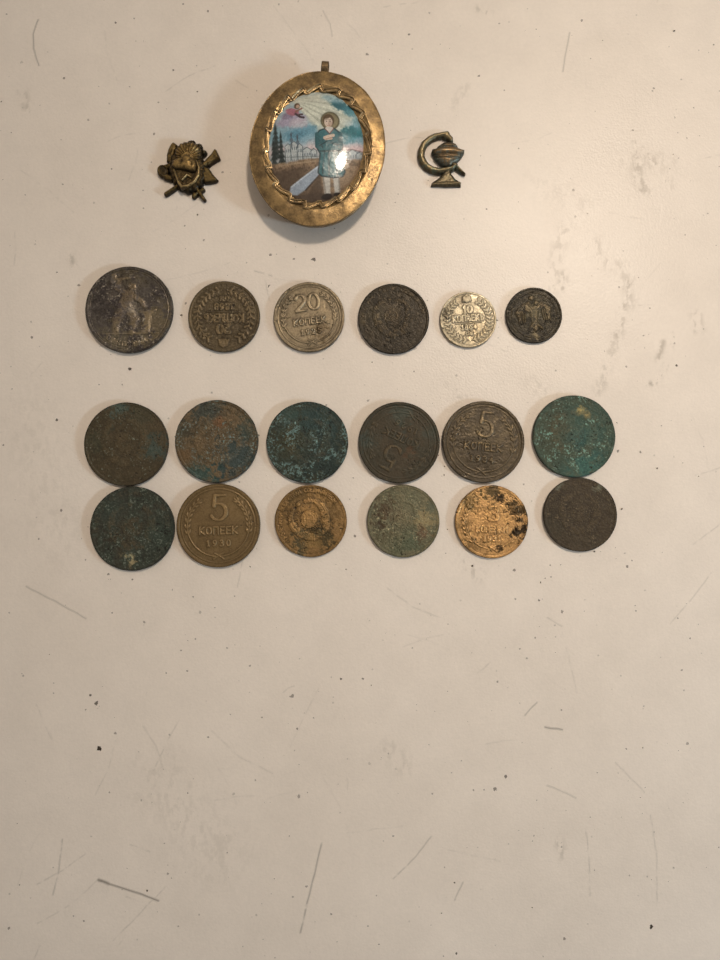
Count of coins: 18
